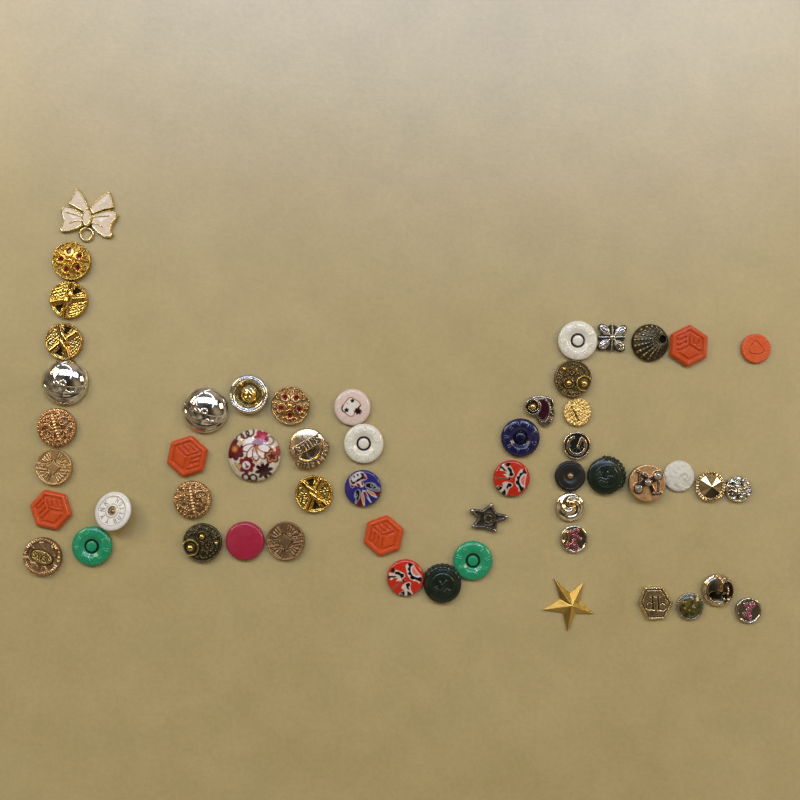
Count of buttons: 51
